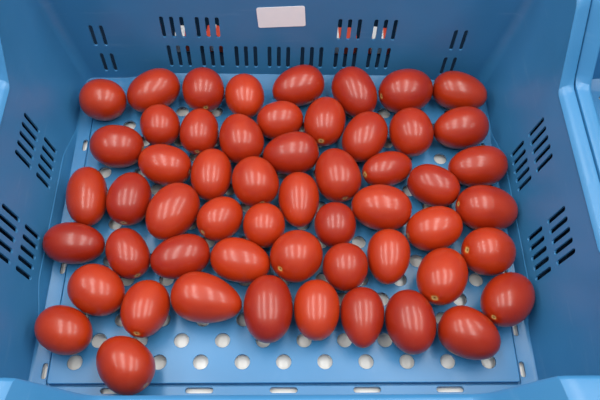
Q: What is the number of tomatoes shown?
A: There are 55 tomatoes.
